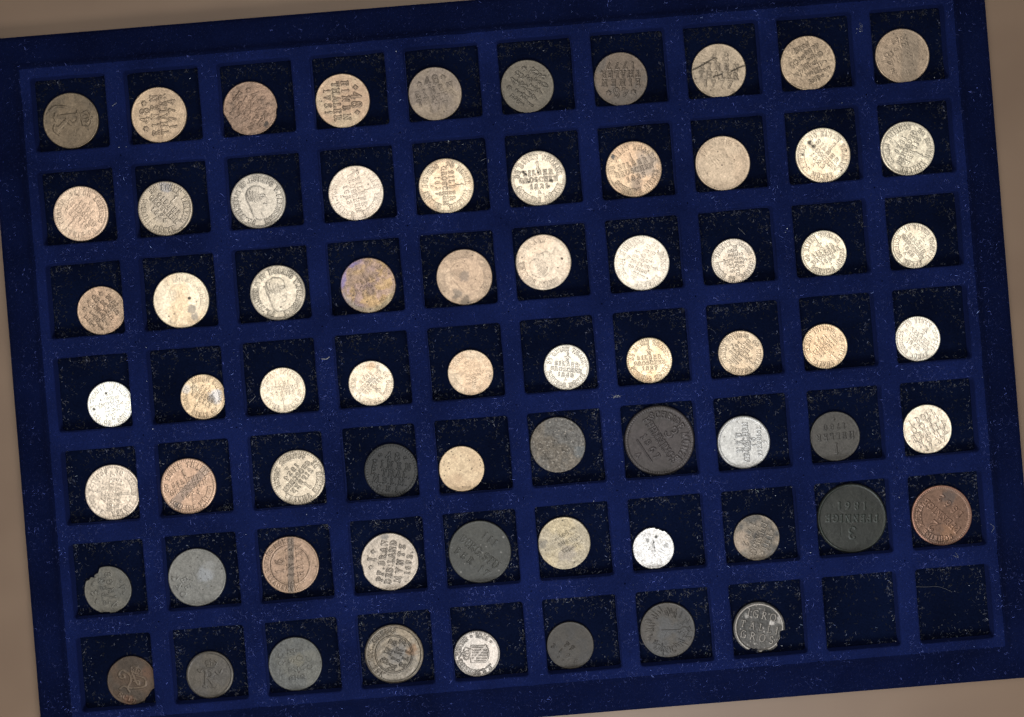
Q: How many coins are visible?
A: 68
